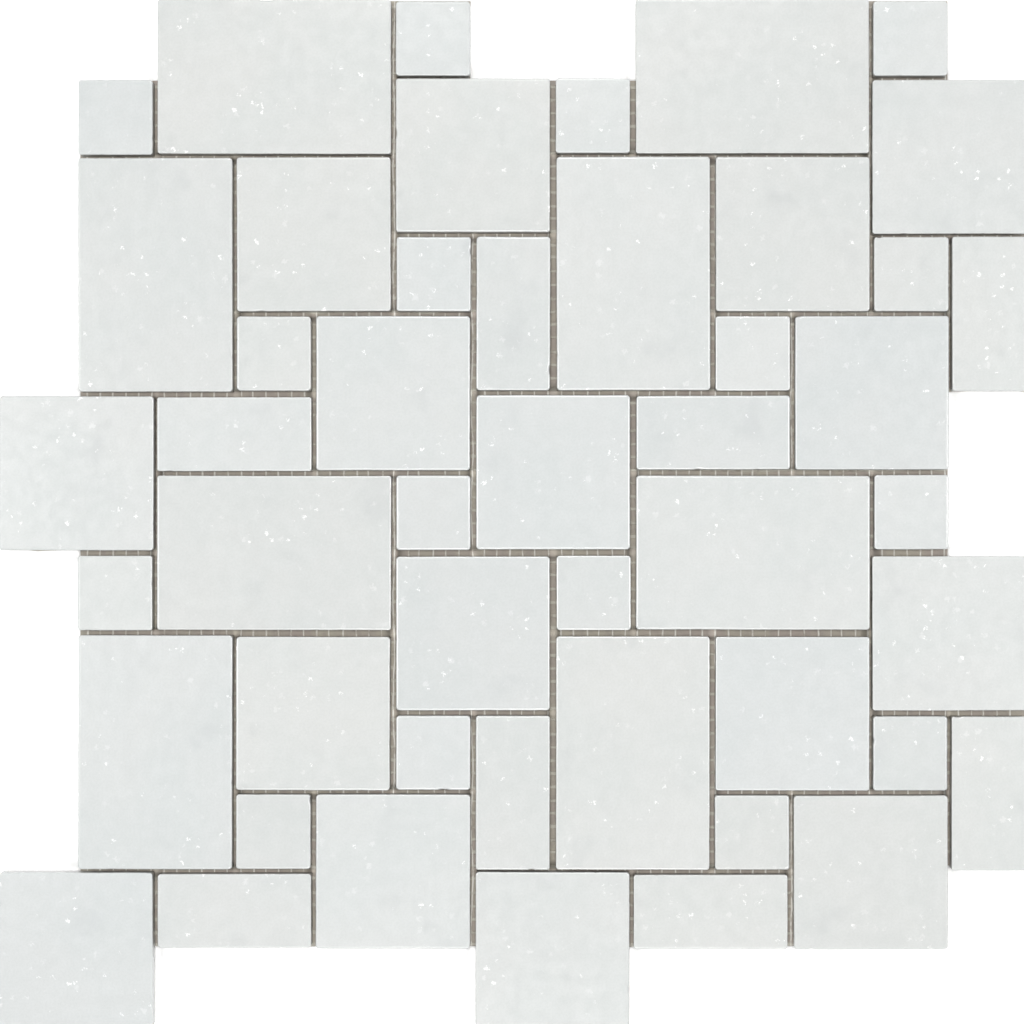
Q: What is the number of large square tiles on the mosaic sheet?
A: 16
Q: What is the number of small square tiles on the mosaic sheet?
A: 16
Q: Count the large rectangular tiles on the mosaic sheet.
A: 8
